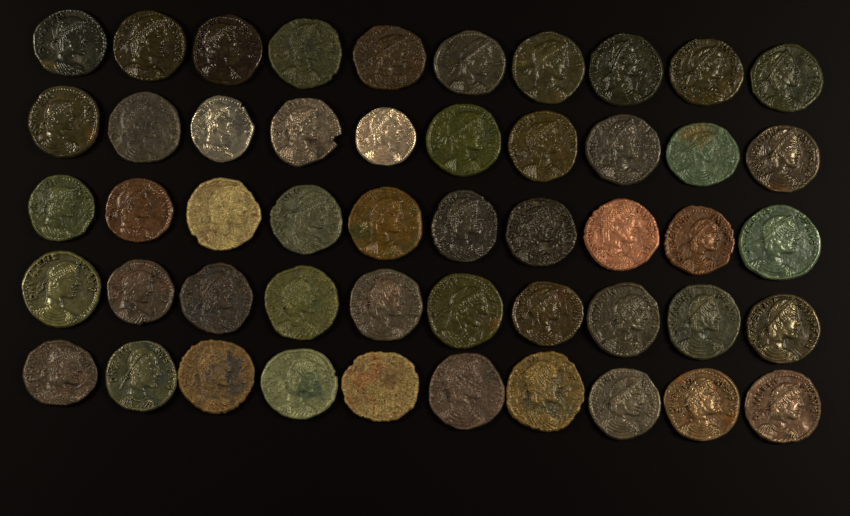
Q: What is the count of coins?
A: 50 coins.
